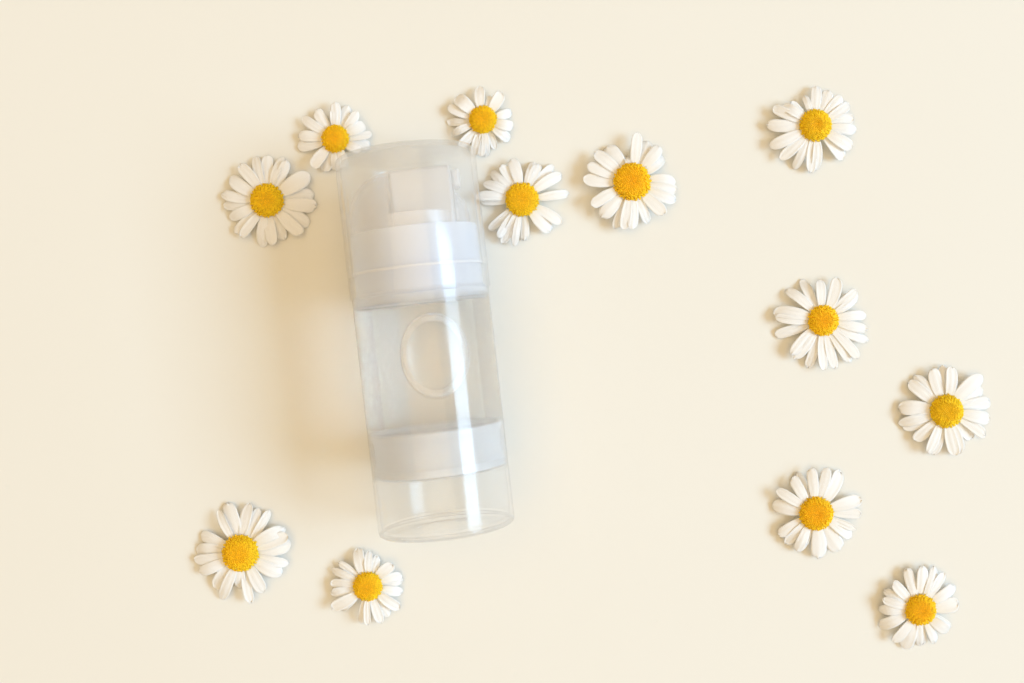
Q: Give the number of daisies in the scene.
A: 12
